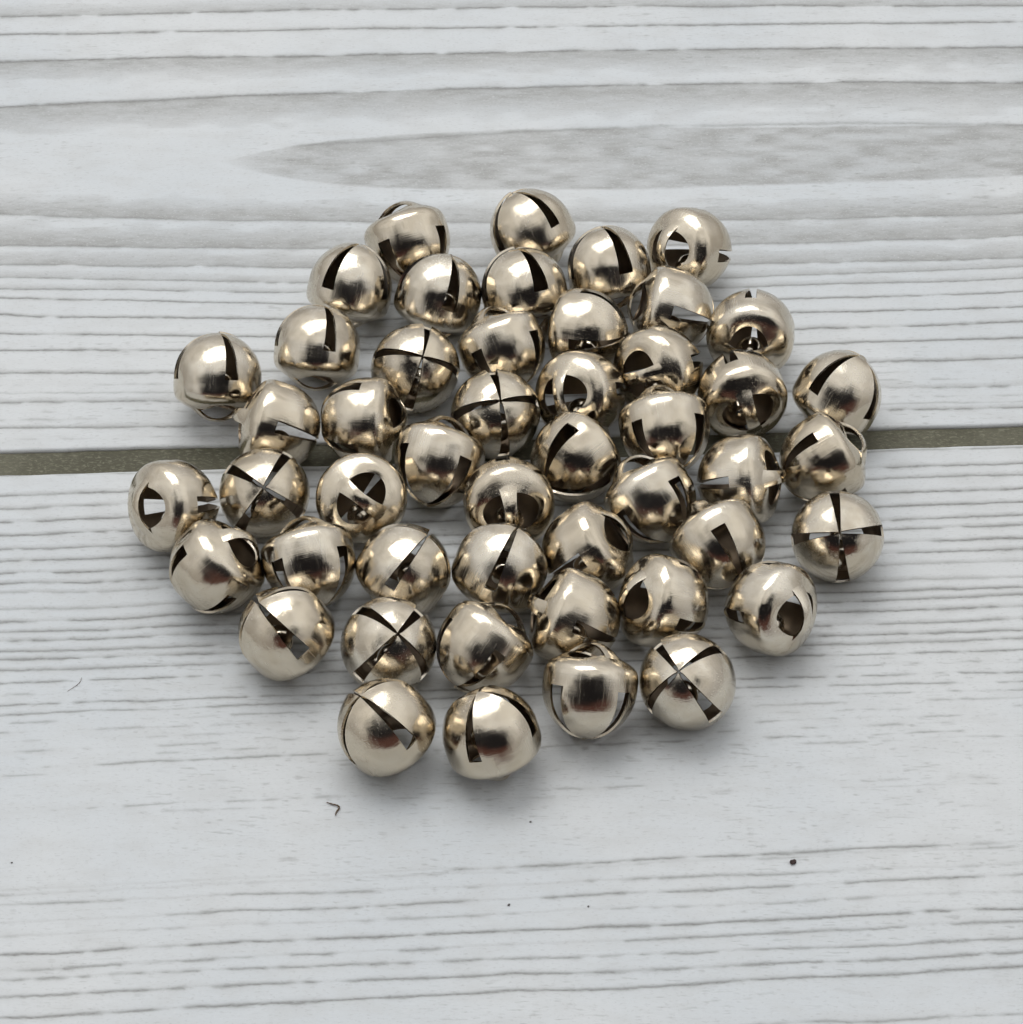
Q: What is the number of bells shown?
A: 48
